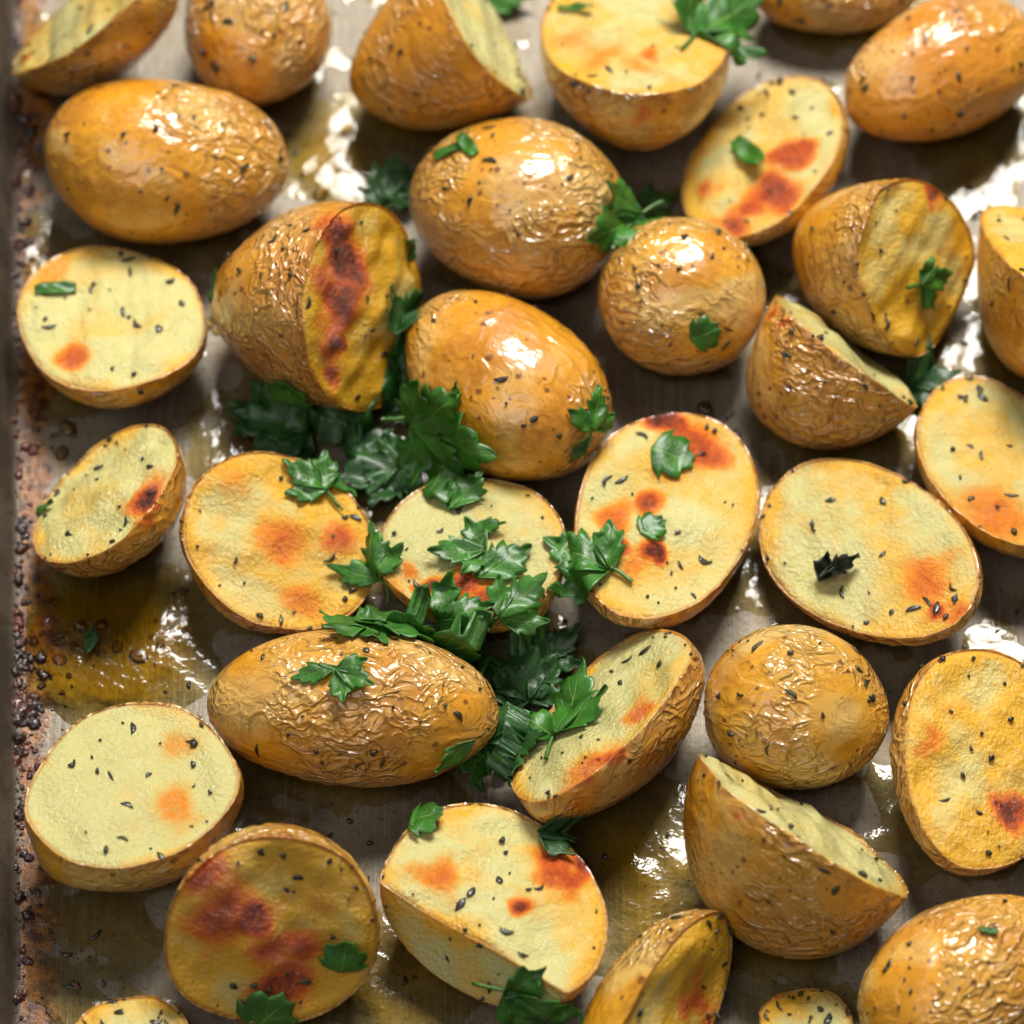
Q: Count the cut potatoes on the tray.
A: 24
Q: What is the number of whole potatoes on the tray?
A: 10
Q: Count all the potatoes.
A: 34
